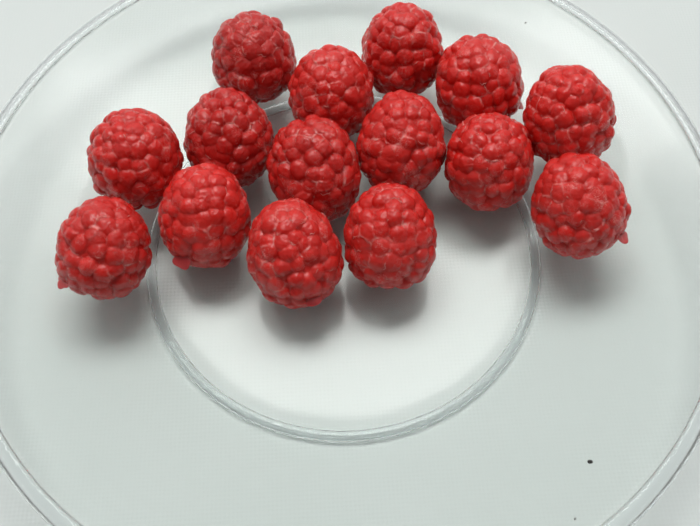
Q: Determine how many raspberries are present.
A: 15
